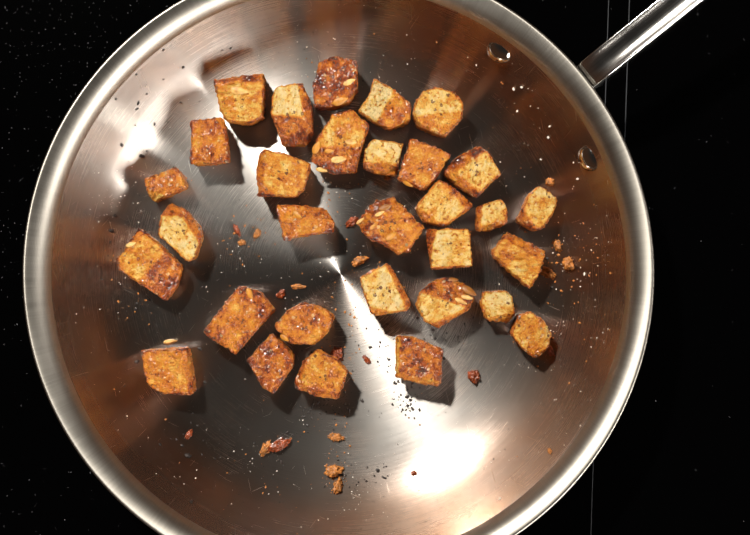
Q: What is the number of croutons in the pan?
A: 31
